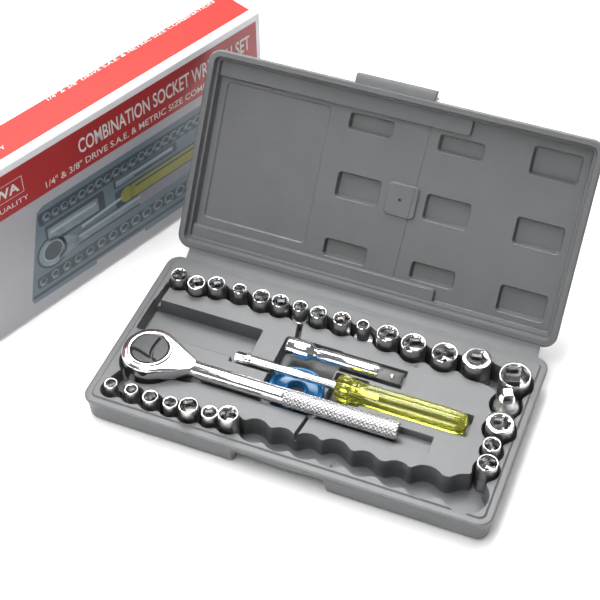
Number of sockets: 25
